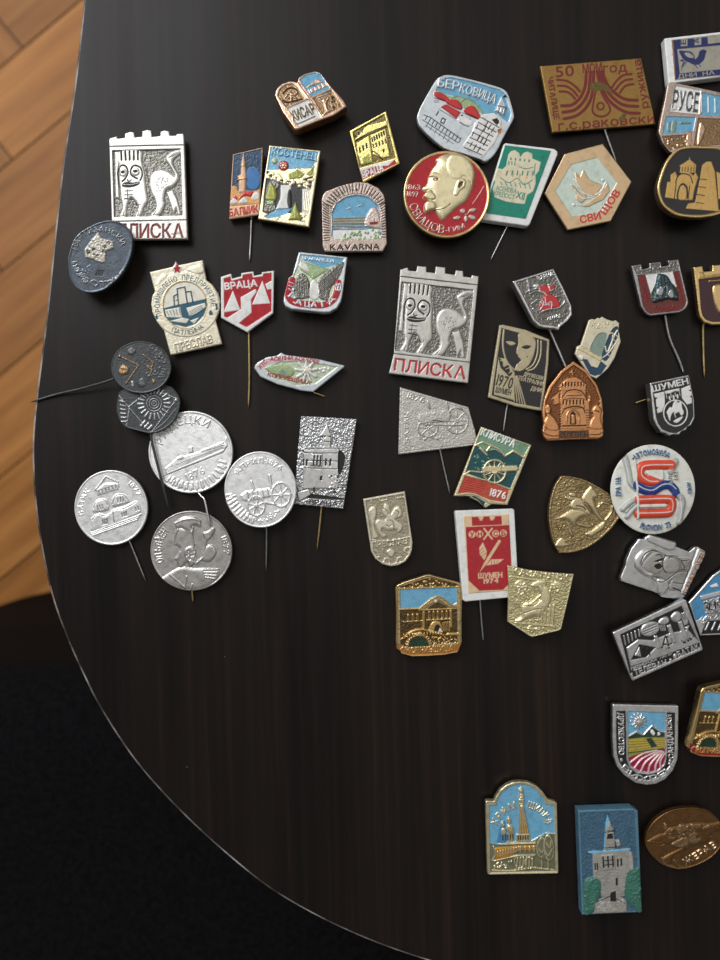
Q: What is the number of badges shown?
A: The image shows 50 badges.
